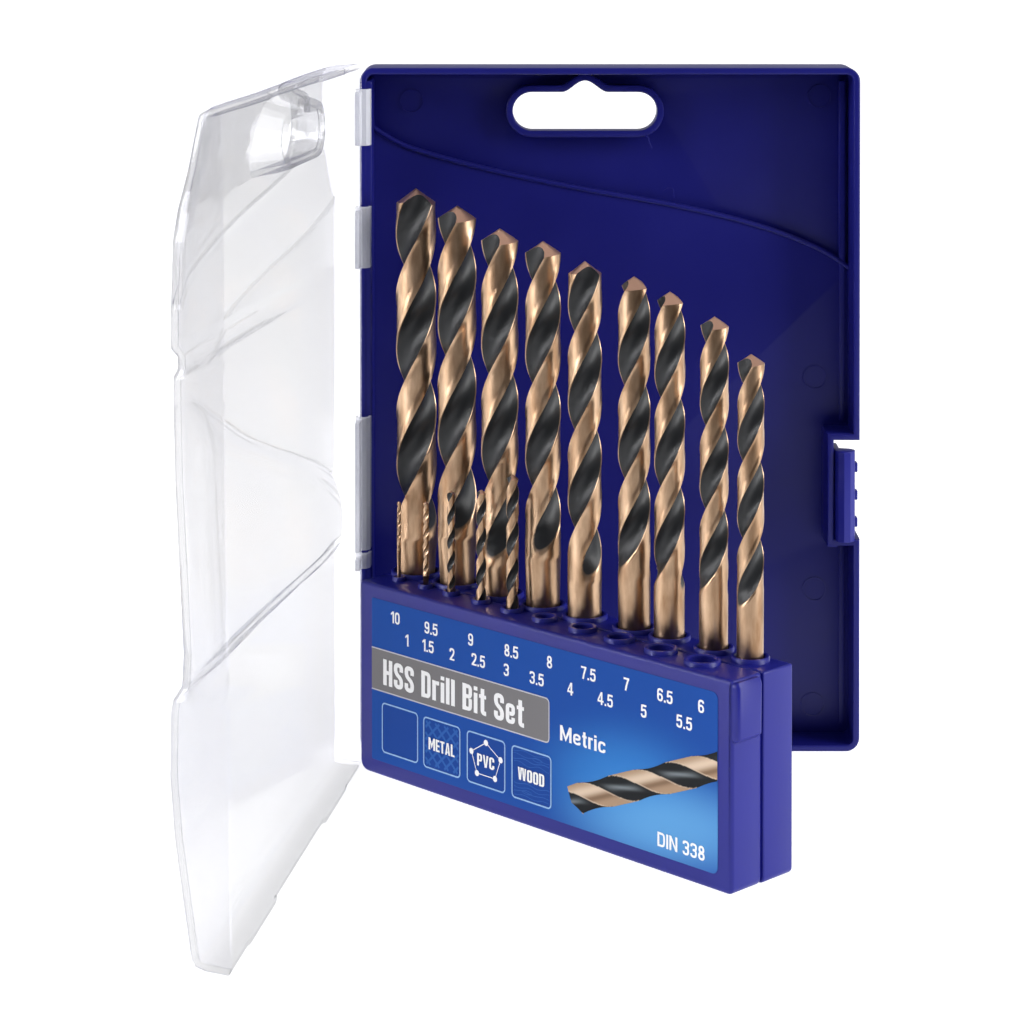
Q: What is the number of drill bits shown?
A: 14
